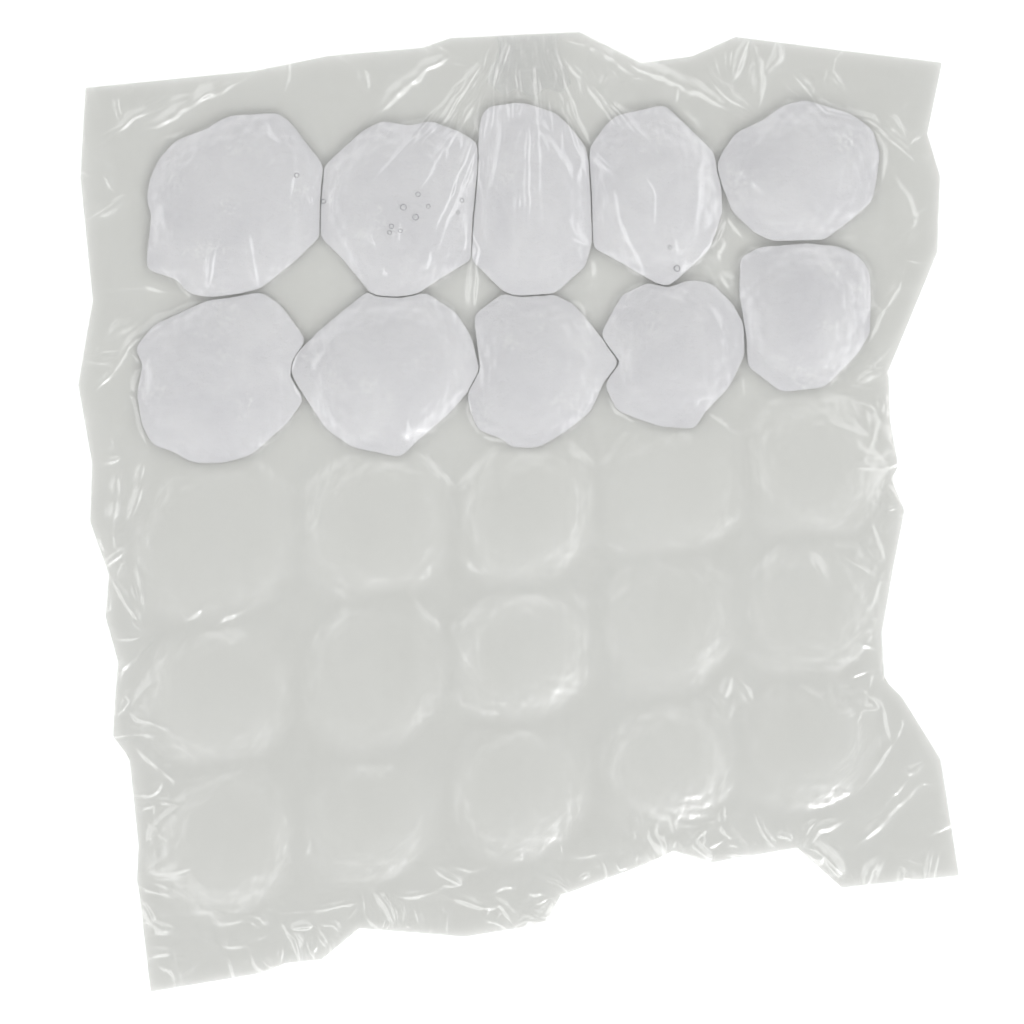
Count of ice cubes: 10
